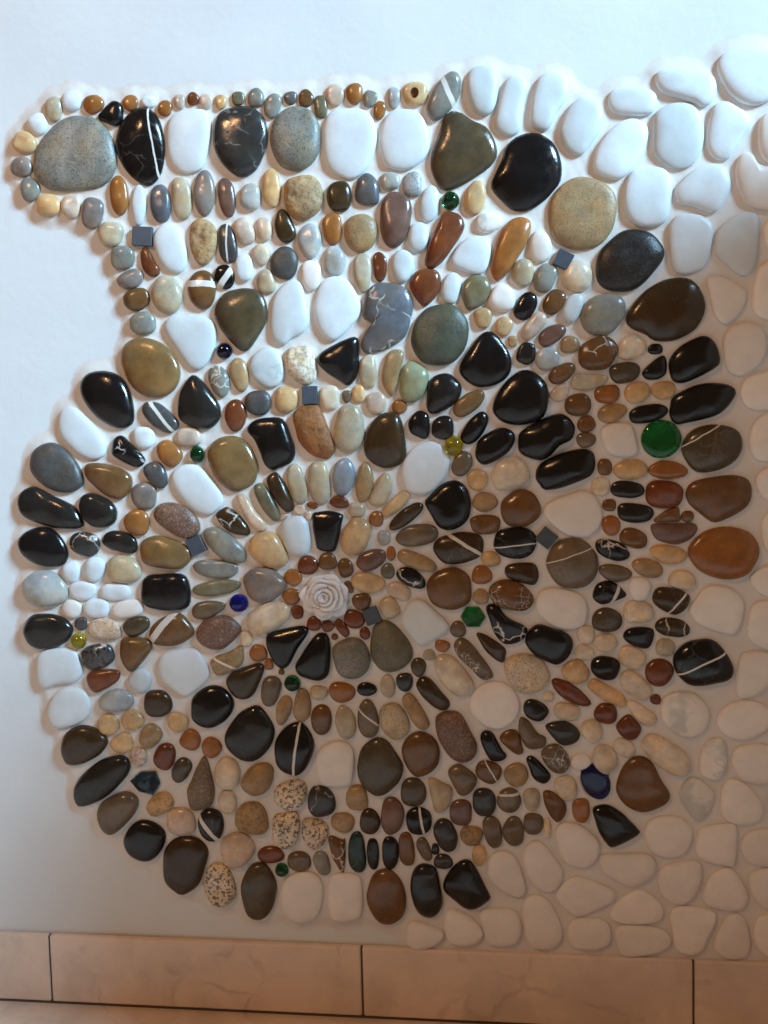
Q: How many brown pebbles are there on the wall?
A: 153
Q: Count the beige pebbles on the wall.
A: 129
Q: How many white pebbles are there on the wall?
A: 104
